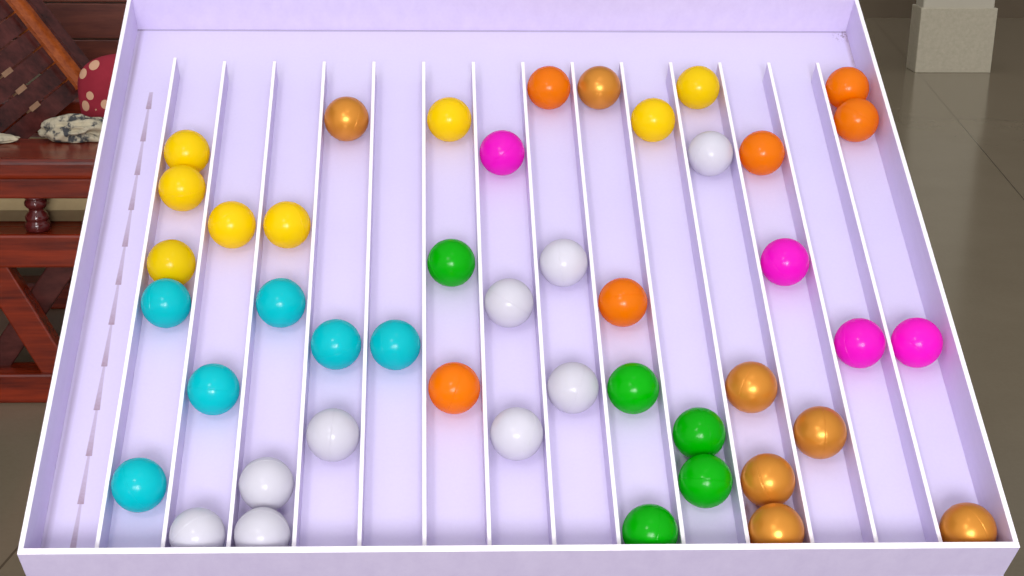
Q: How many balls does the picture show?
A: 45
